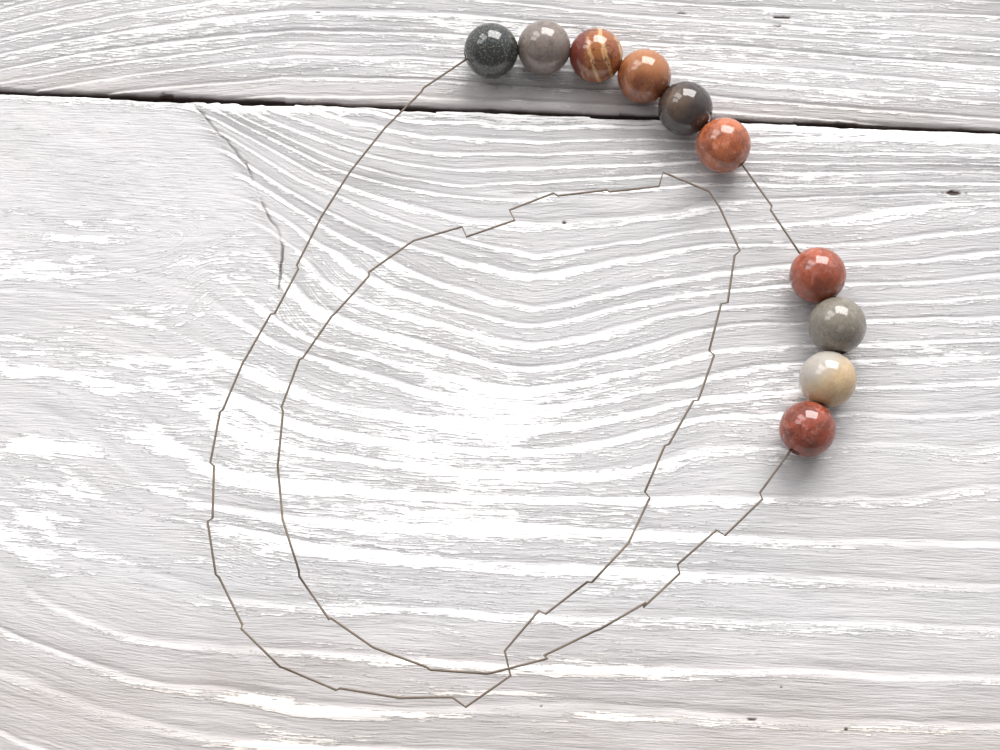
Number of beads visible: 10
